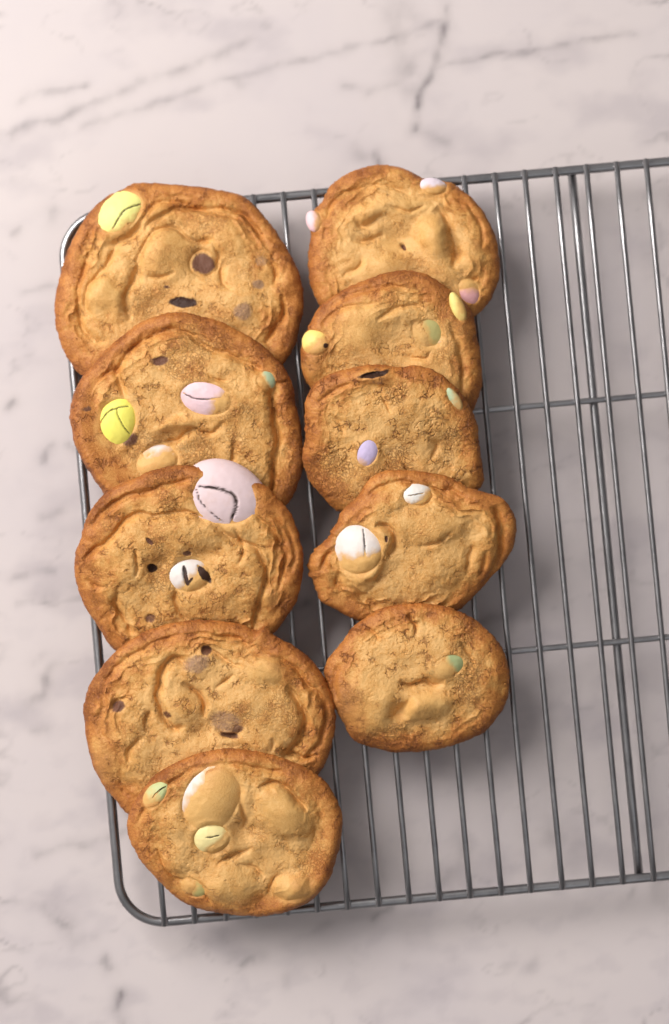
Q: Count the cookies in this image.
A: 10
